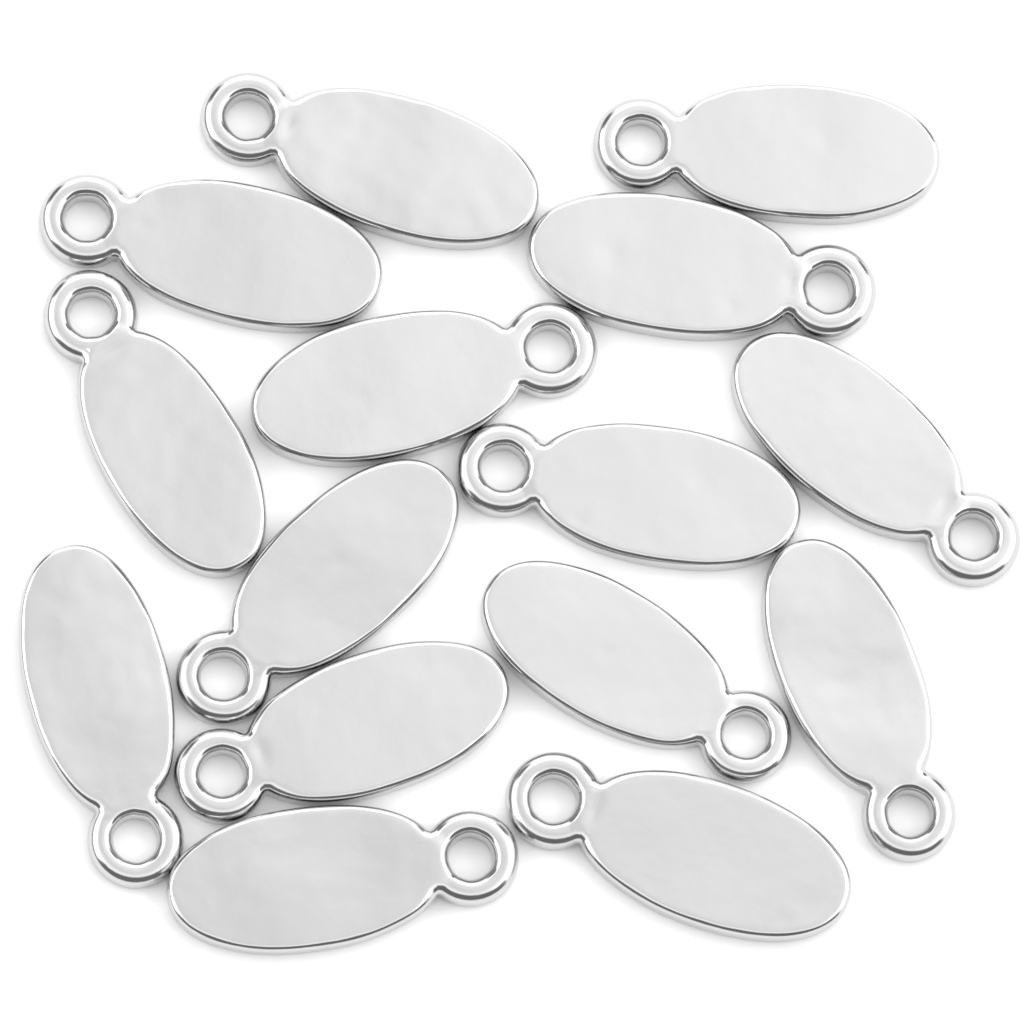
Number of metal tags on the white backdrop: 15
